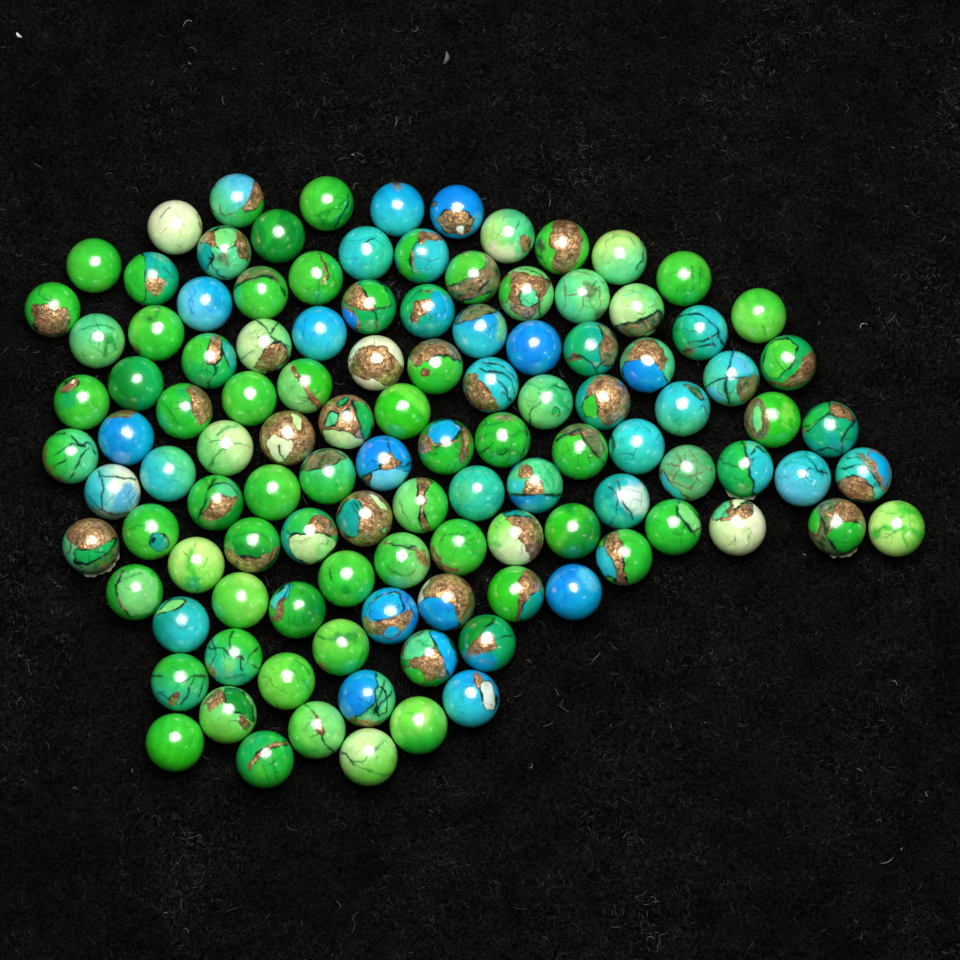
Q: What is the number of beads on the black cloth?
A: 113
